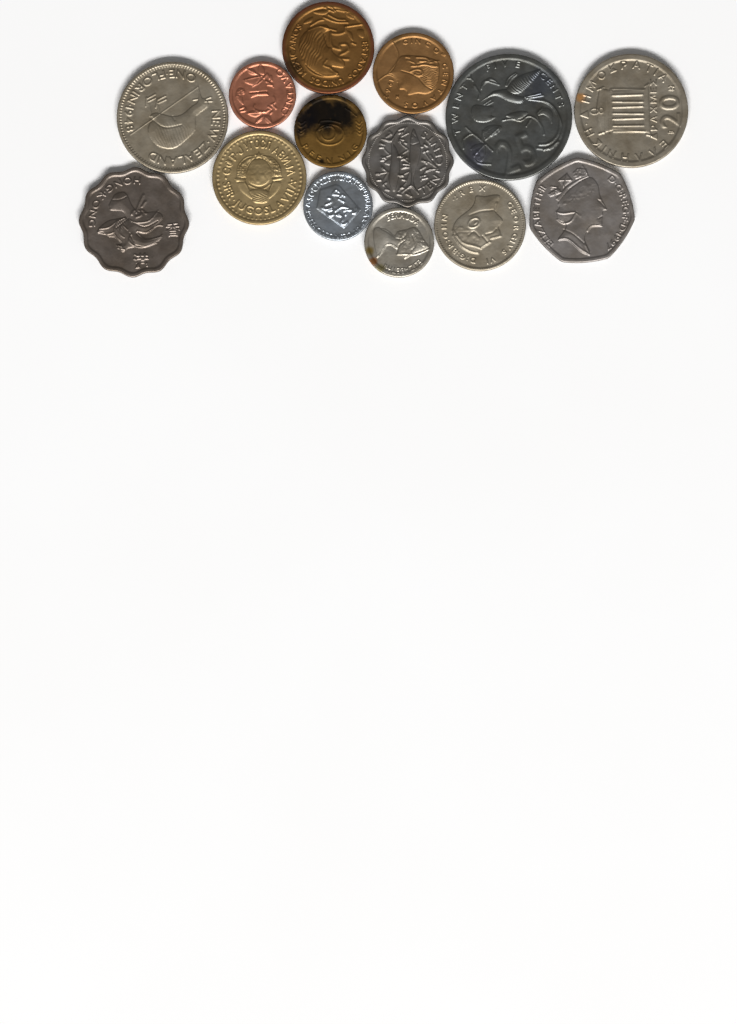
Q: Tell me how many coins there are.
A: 14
